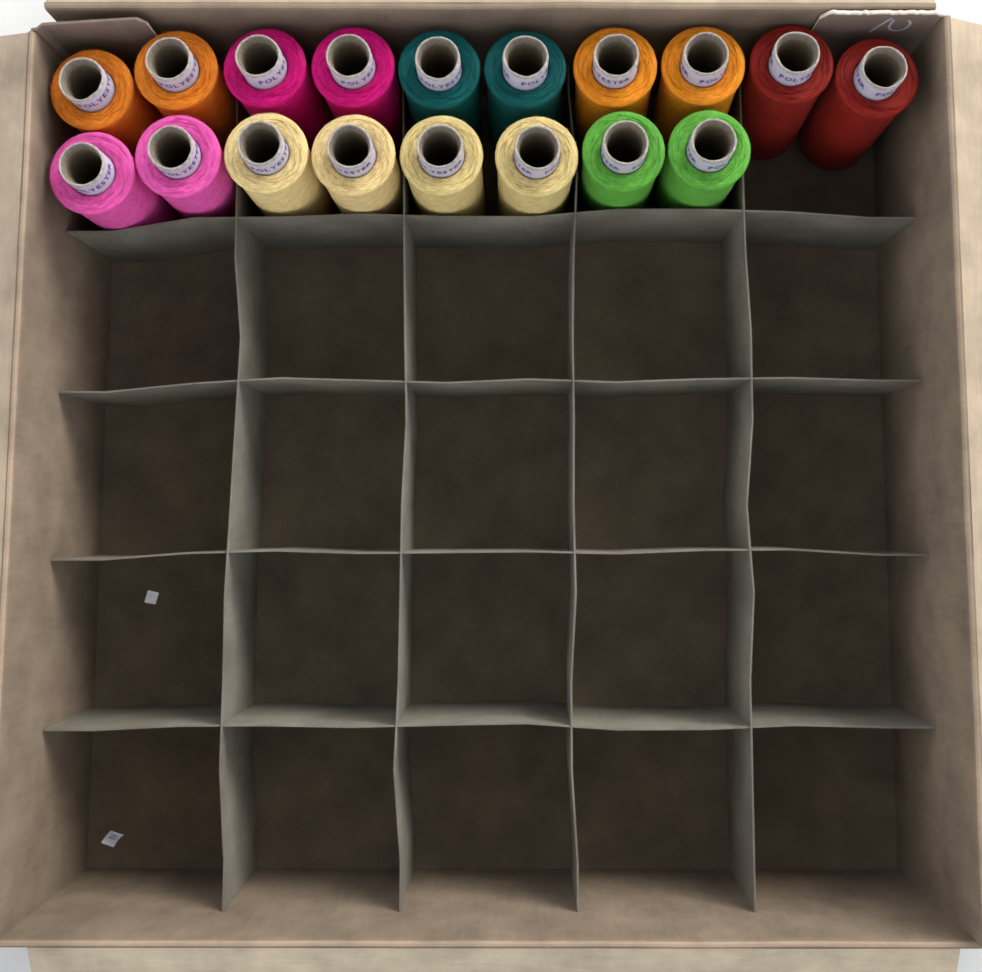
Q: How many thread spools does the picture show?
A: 18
